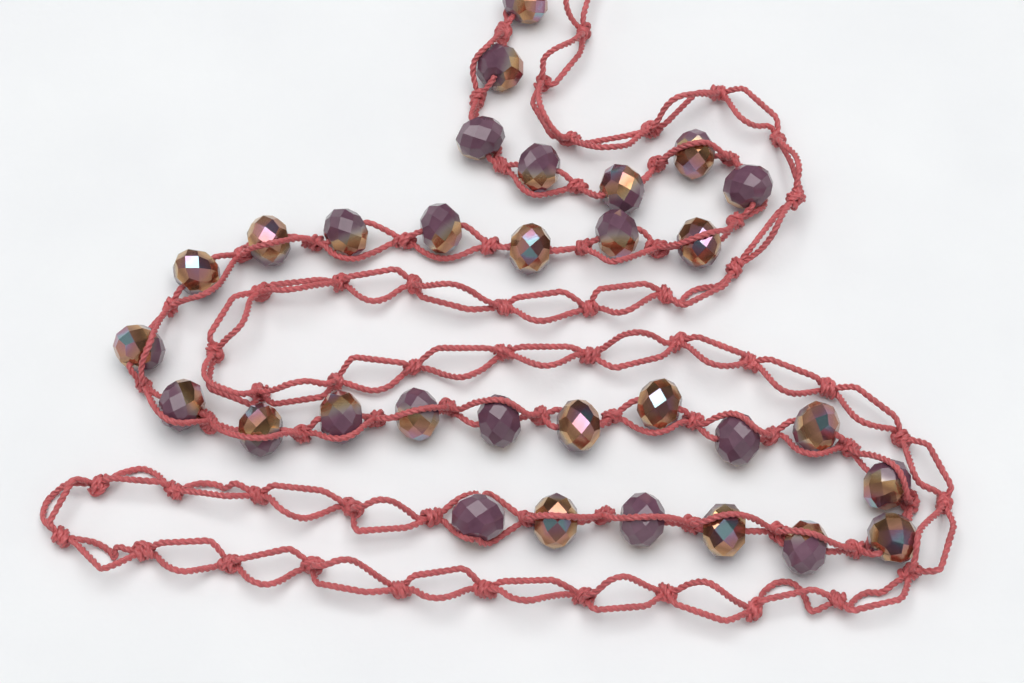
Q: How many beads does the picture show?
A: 31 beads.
